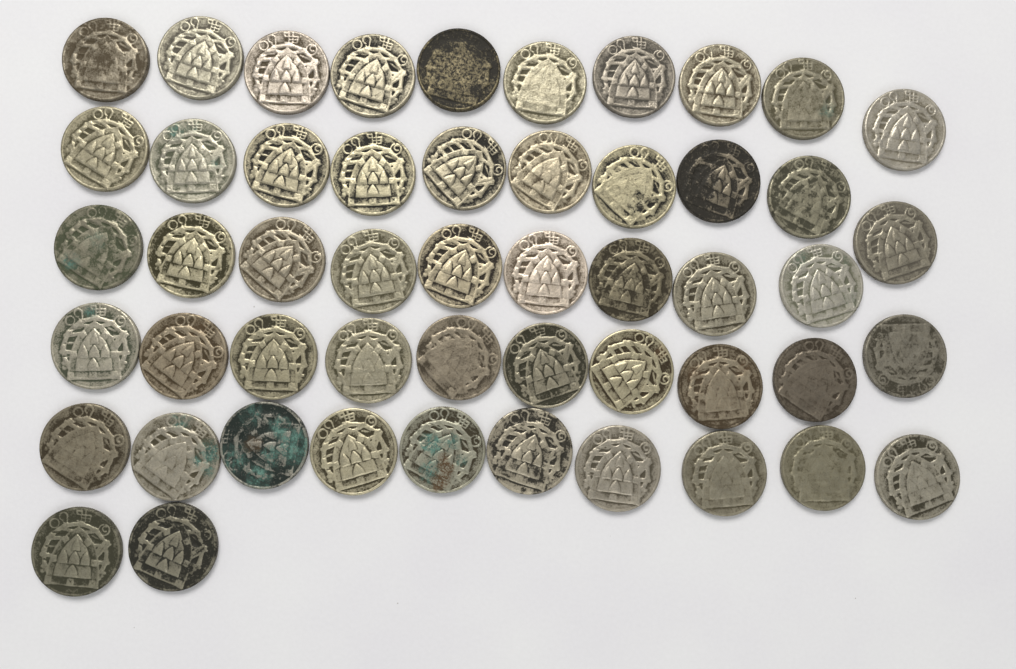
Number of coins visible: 51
